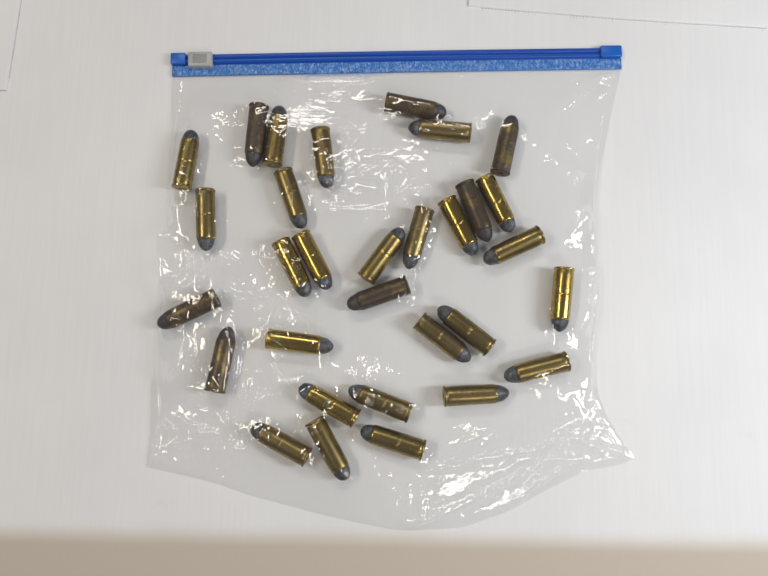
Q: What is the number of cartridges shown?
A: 31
